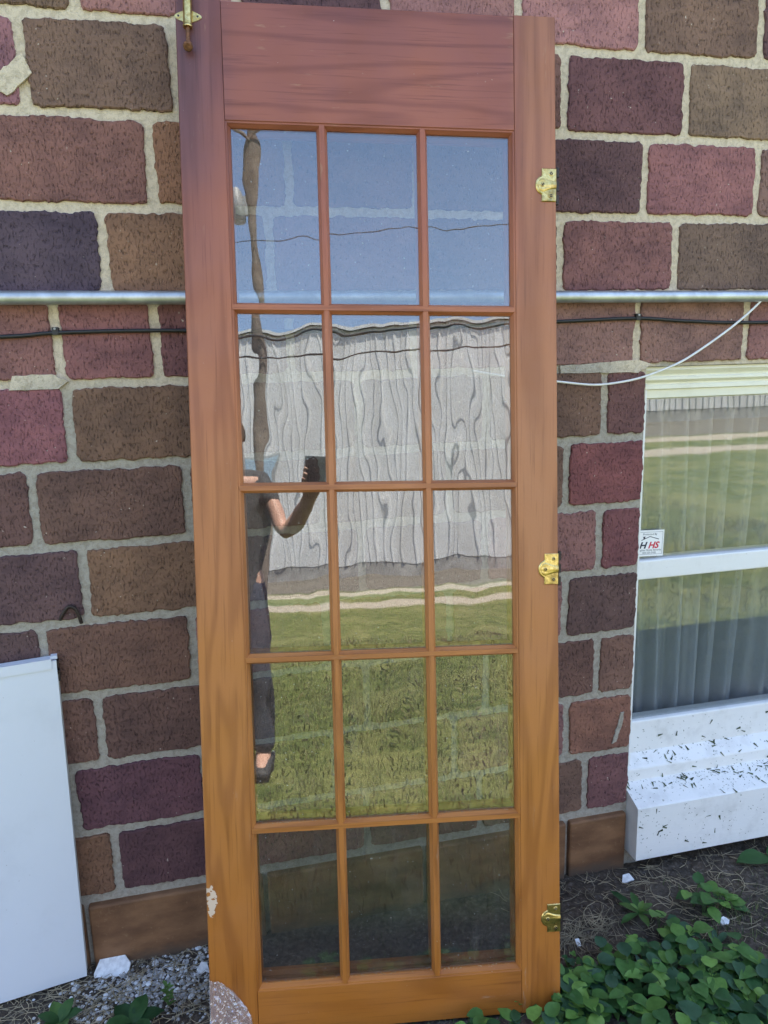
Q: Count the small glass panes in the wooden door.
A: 15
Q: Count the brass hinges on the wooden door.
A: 3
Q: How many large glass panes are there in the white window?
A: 2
